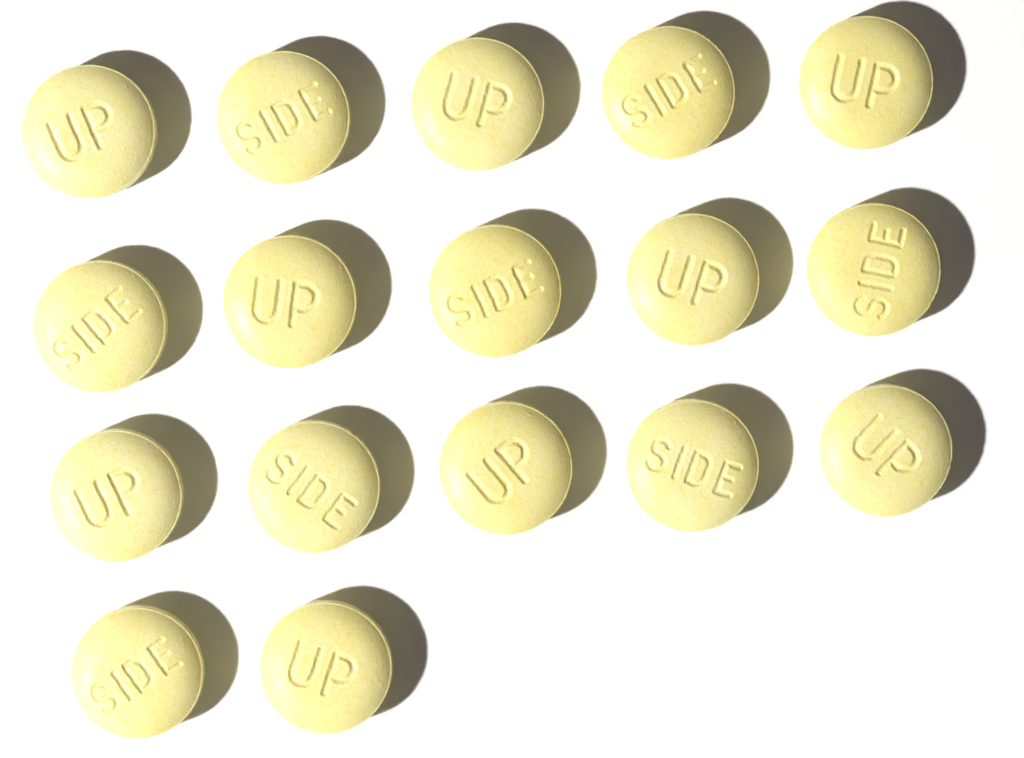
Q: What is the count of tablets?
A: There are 17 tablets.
